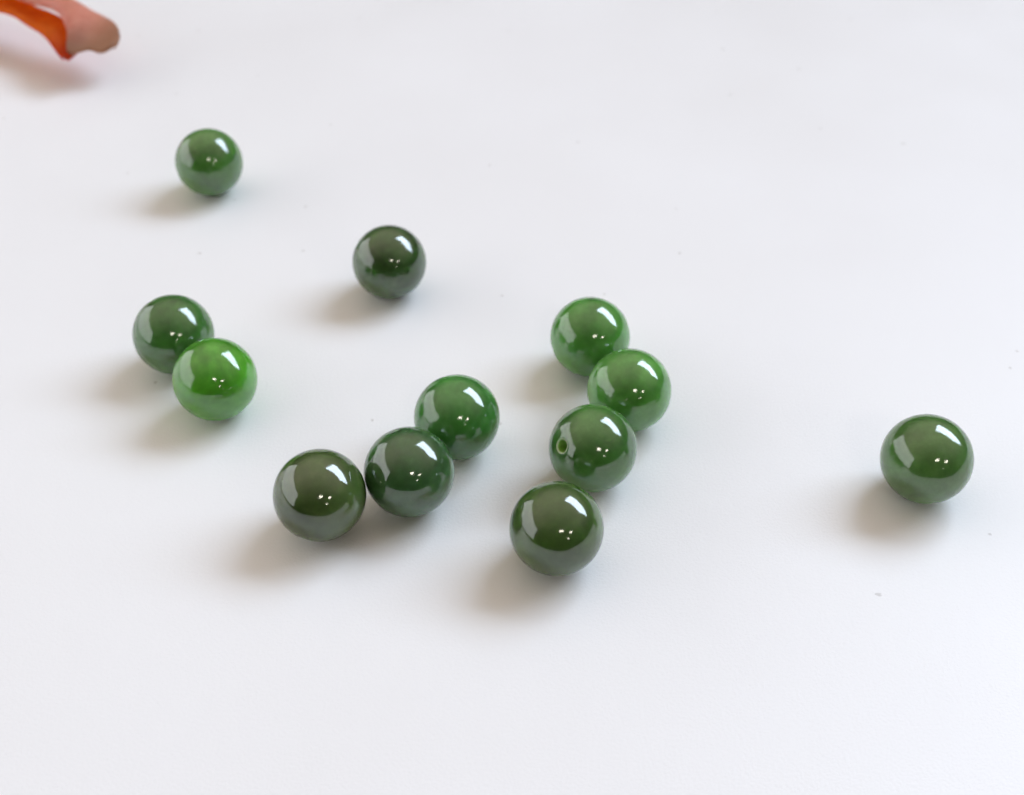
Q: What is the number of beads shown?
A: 12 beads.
